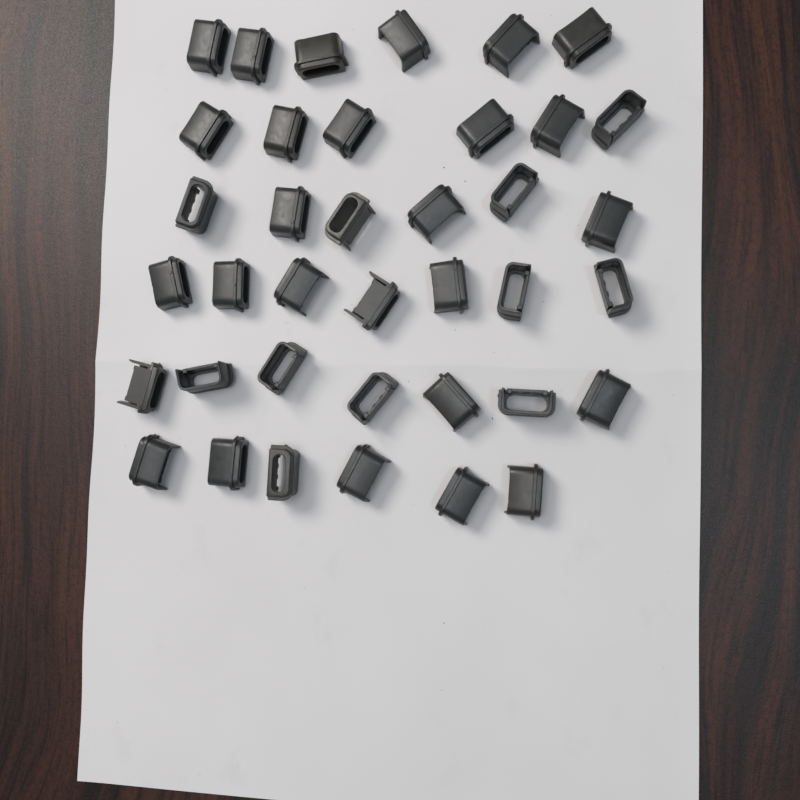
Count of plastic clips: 38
